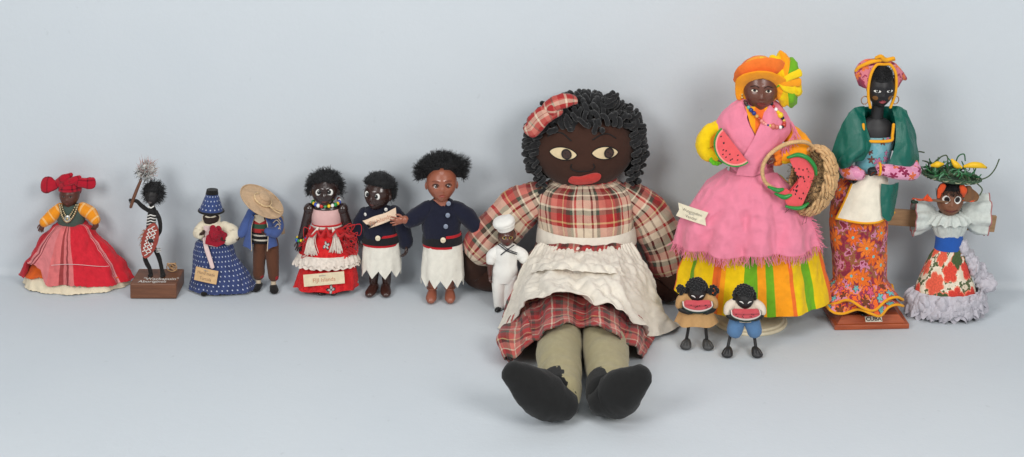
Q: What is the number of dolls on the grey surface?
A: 14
